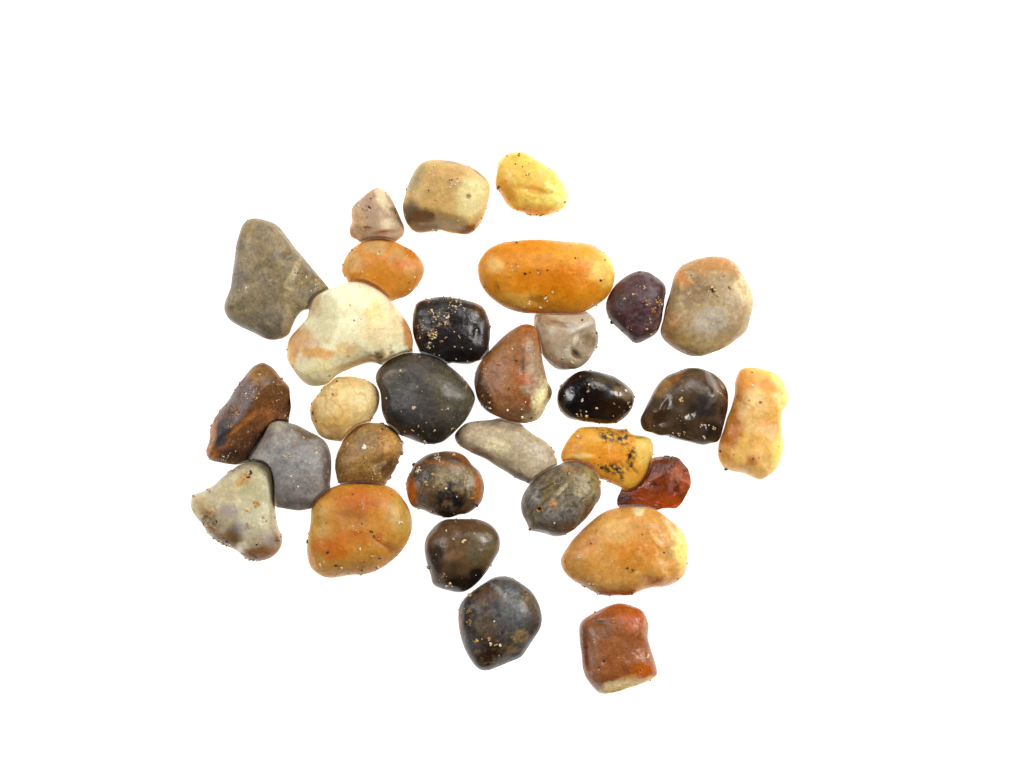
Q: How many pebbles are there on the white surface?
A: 31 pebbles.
